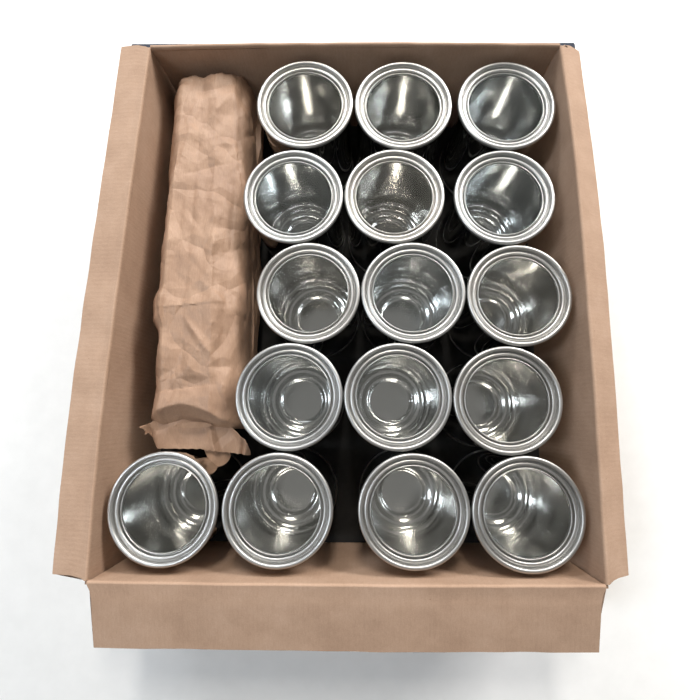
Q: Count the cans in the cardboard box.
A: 16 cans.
